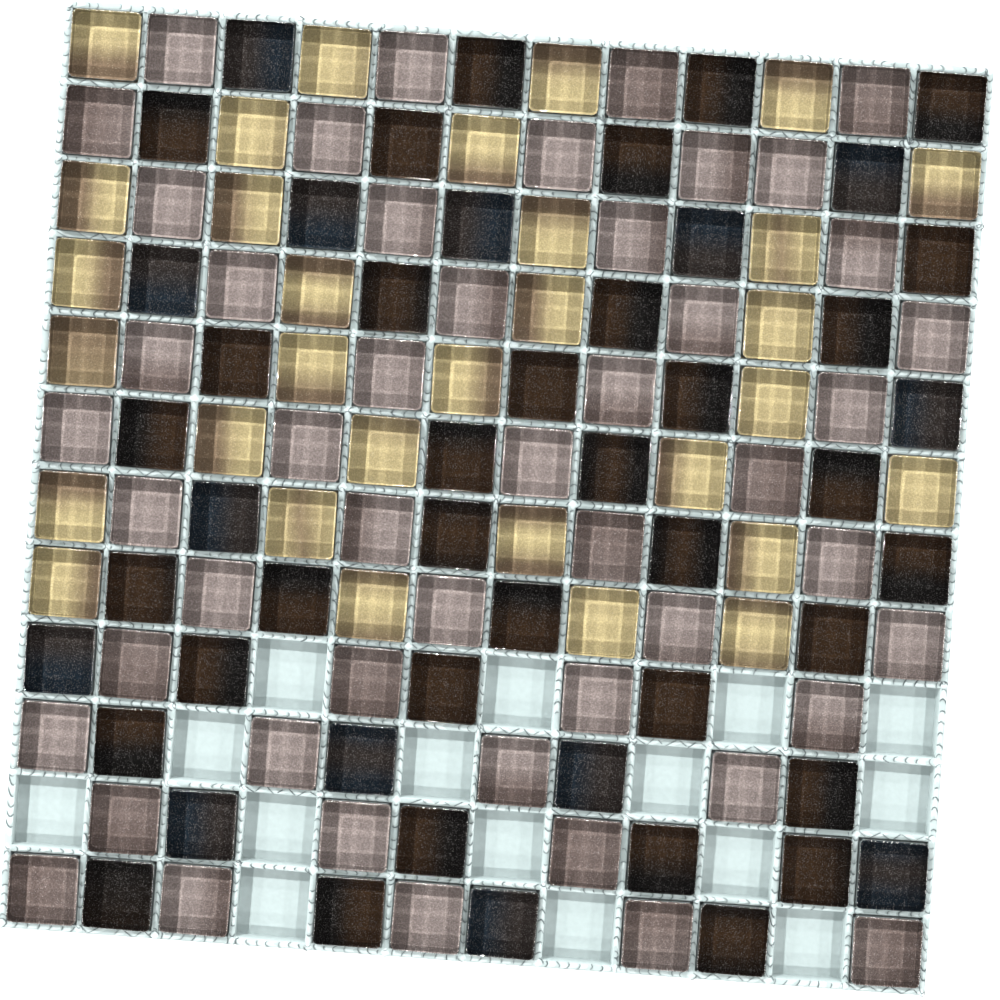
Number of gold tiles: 31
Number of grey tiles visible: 49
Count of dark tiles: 49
